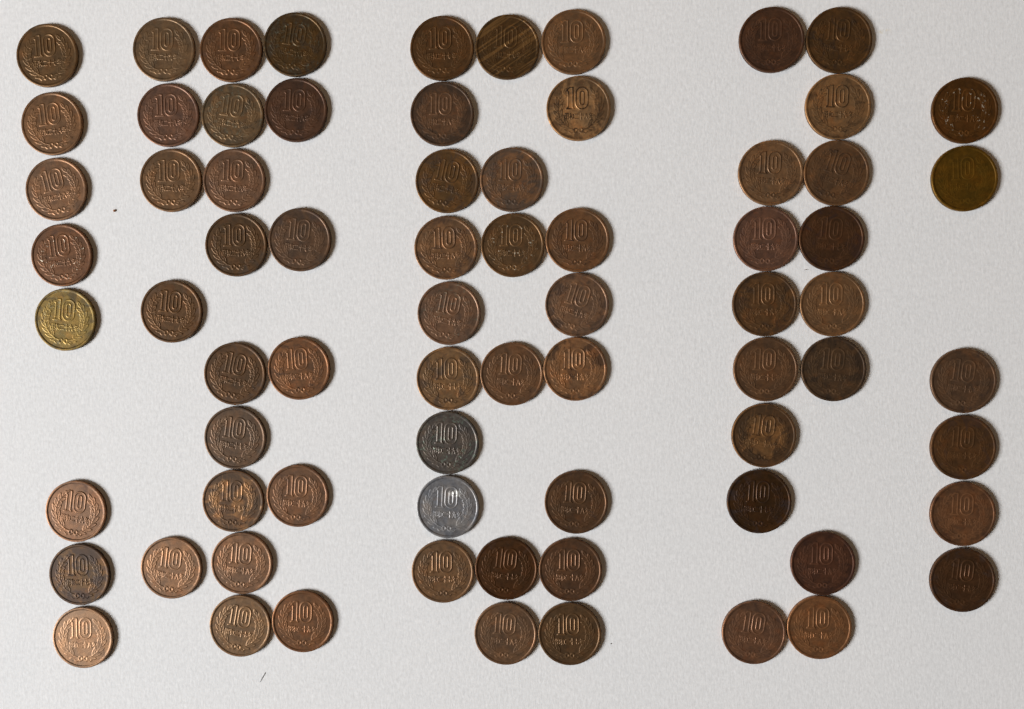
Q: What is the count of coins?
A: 73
